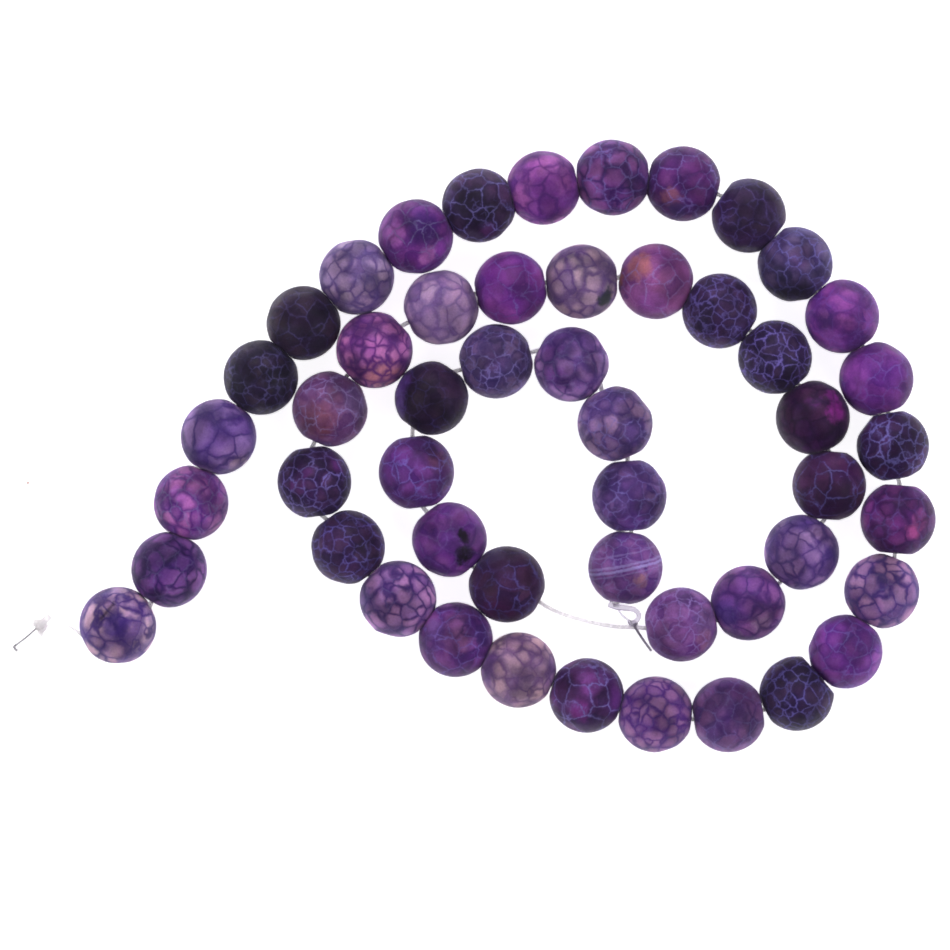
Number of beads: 51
